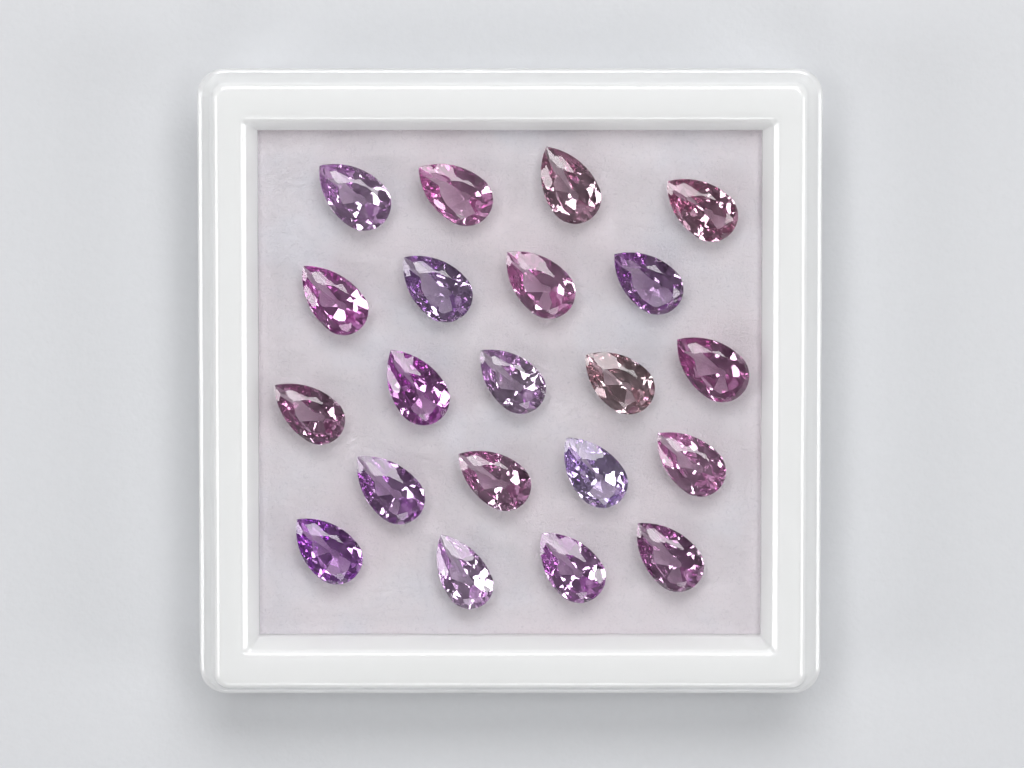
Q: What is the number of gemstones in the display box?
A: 21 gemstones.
